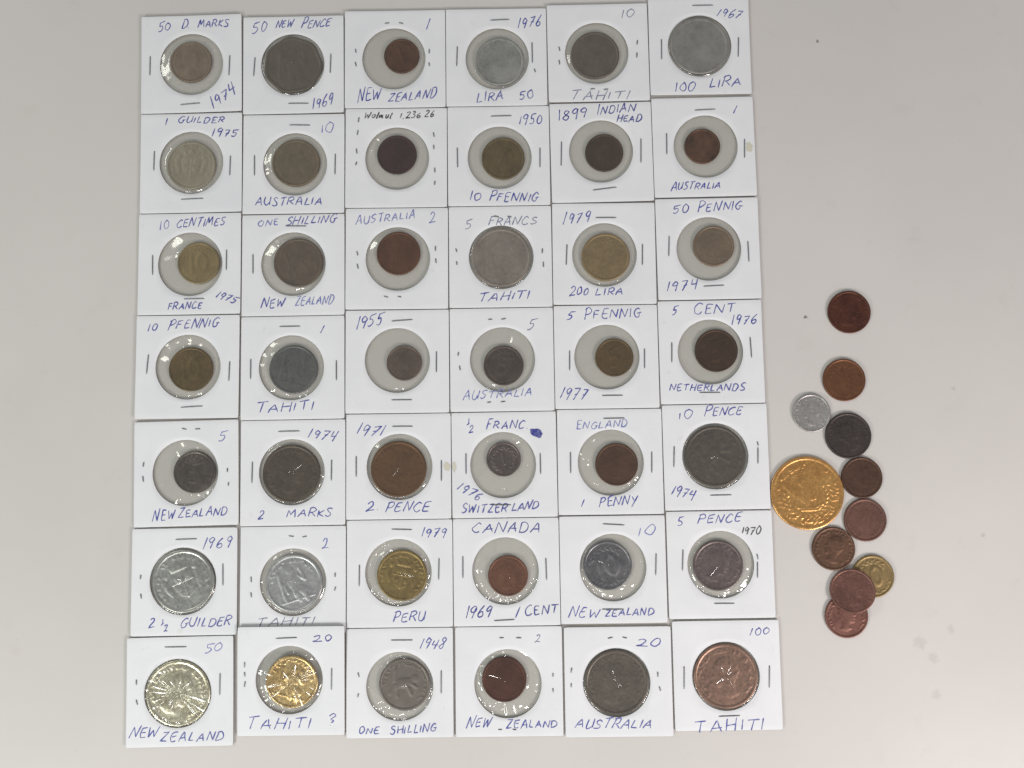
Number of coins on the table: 53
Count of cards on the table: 42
